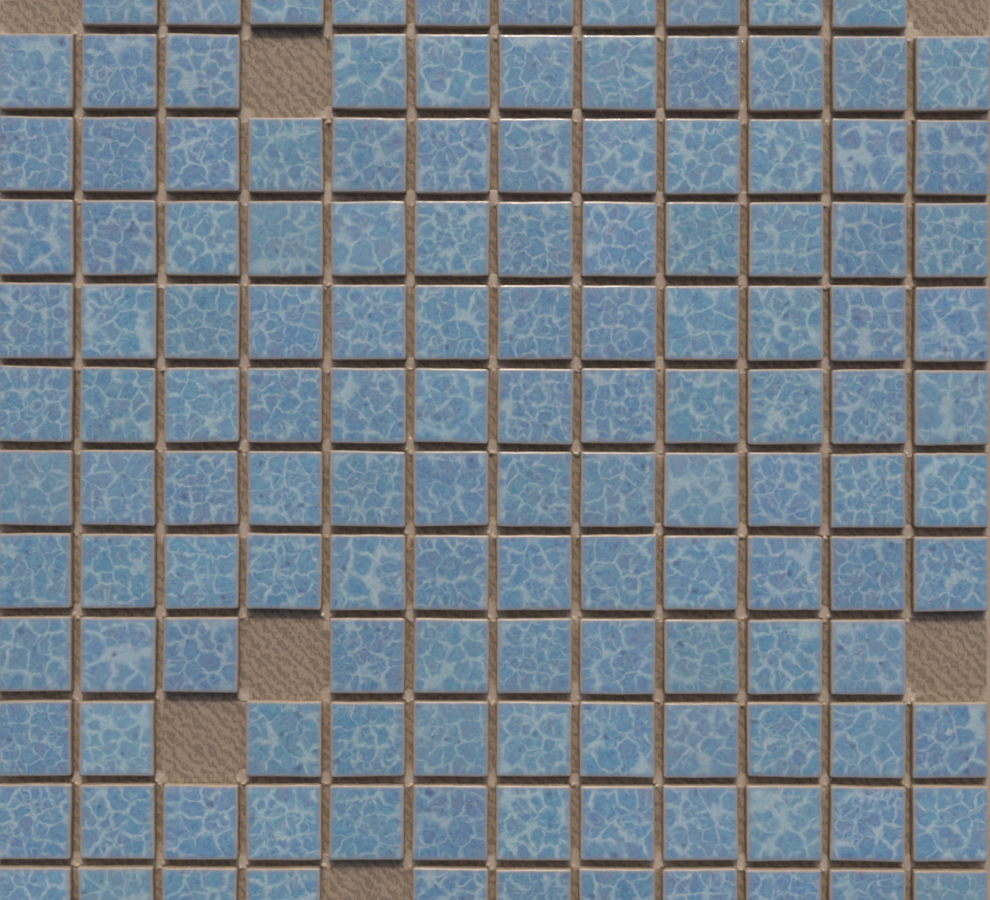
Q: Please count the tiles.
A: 137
